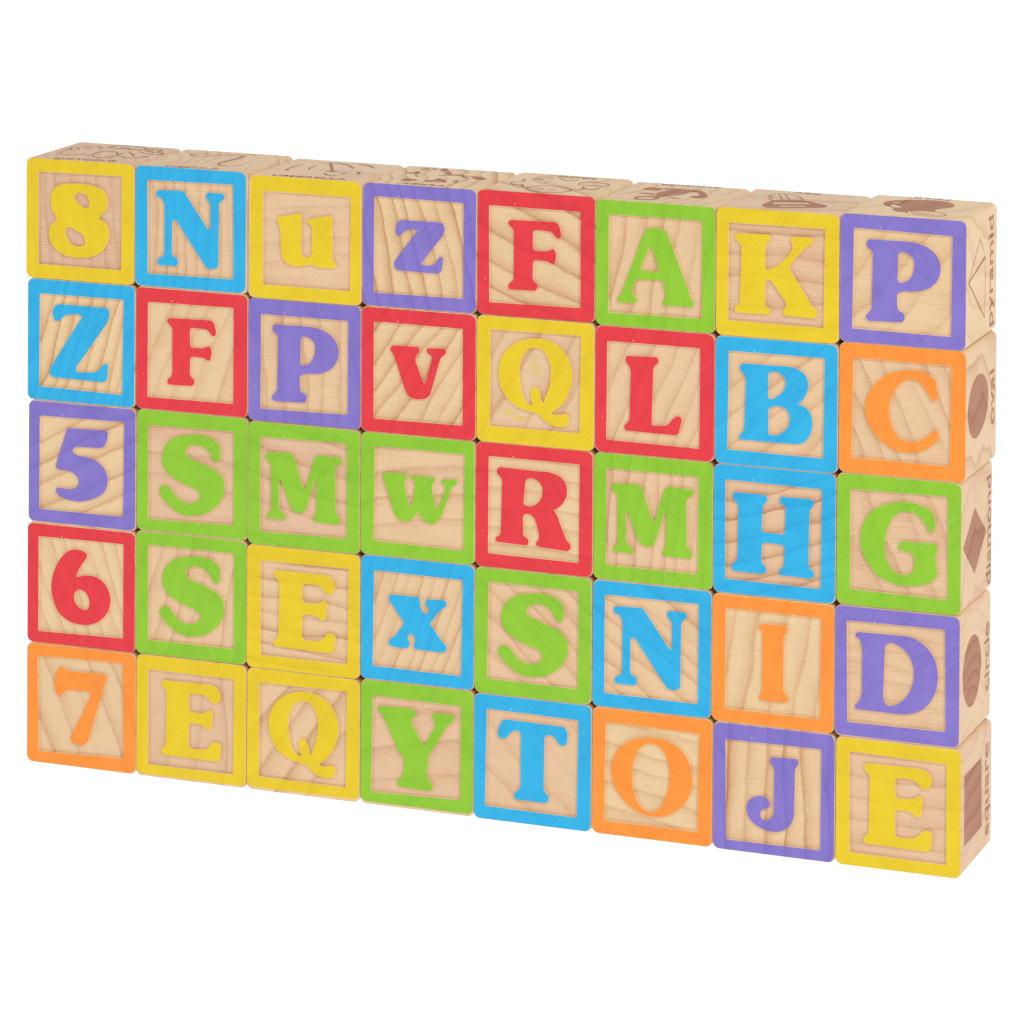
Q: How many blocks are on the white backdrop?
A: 40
